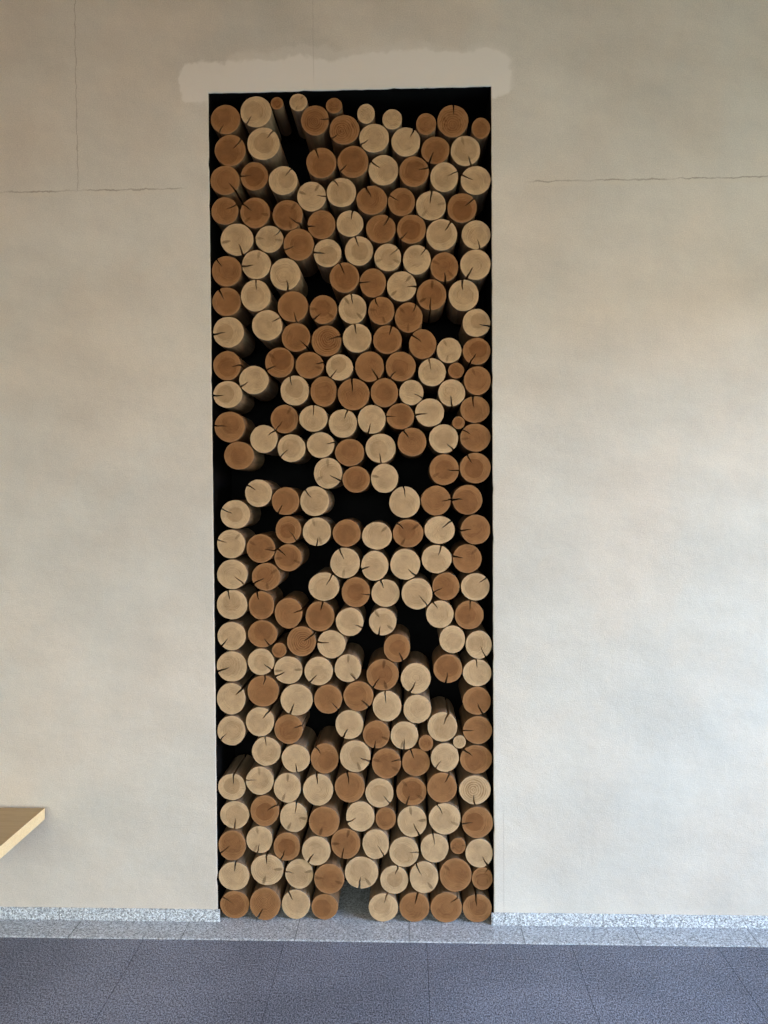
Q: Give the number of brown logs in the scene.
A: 117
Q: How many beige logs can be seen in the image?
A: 125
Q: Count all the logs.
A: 242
